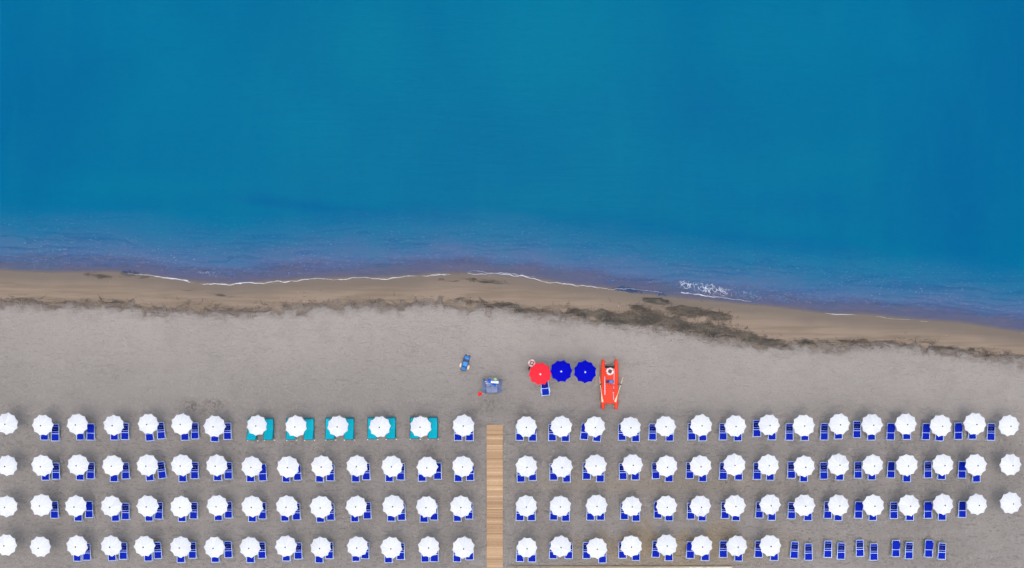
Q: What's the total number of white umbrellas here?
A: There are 108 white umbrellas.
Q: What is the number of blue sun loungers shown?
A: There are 200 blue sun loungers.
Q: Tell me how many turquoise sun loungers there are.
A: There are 10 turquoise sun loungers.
